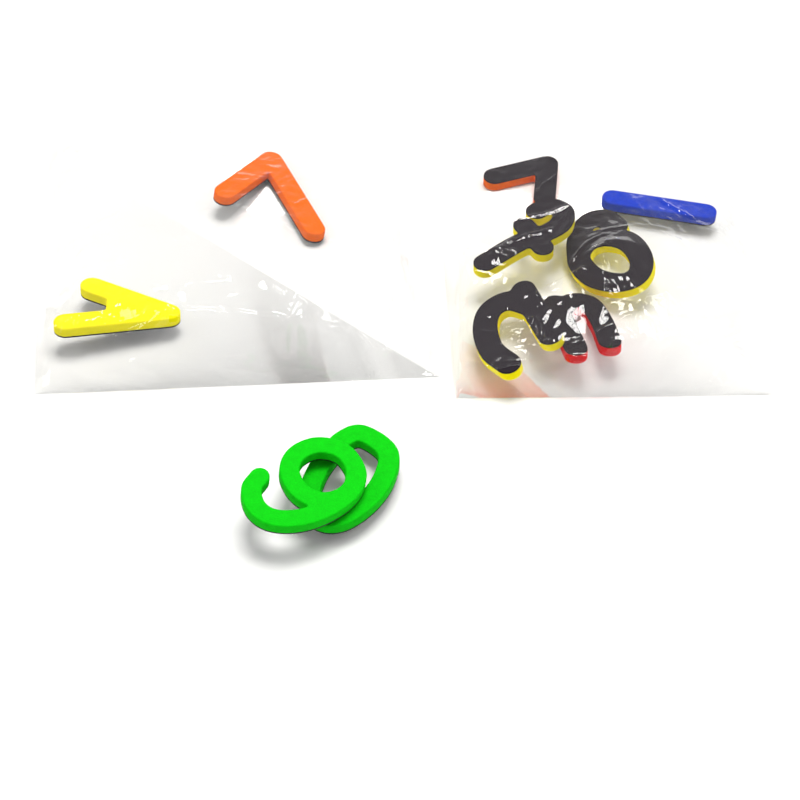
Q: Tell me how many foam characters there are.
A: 10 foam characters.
